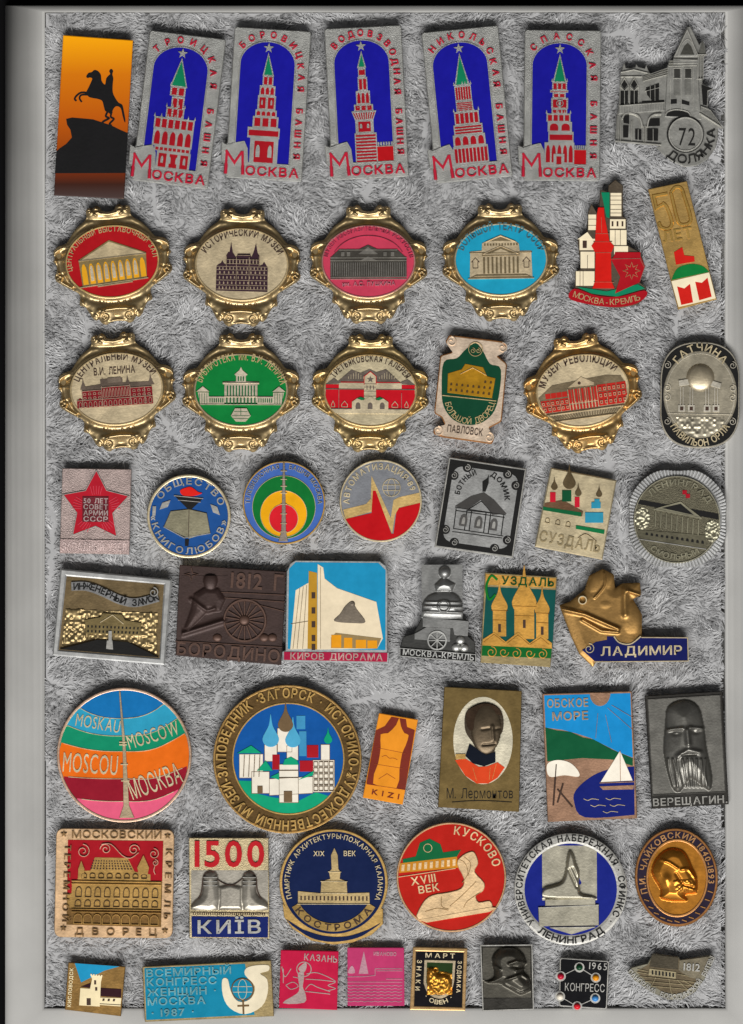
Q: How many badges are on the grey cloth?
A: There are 52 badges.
